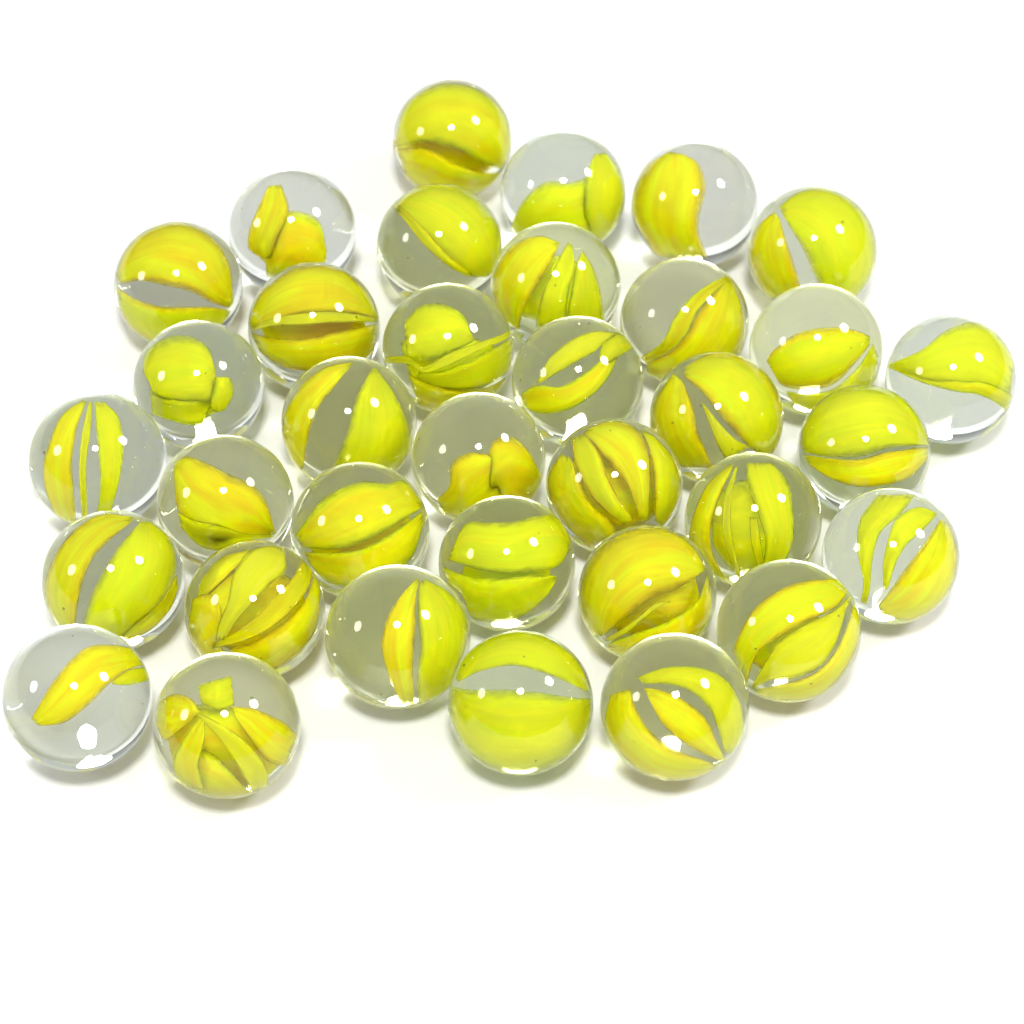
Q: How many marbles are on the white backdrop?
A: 35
